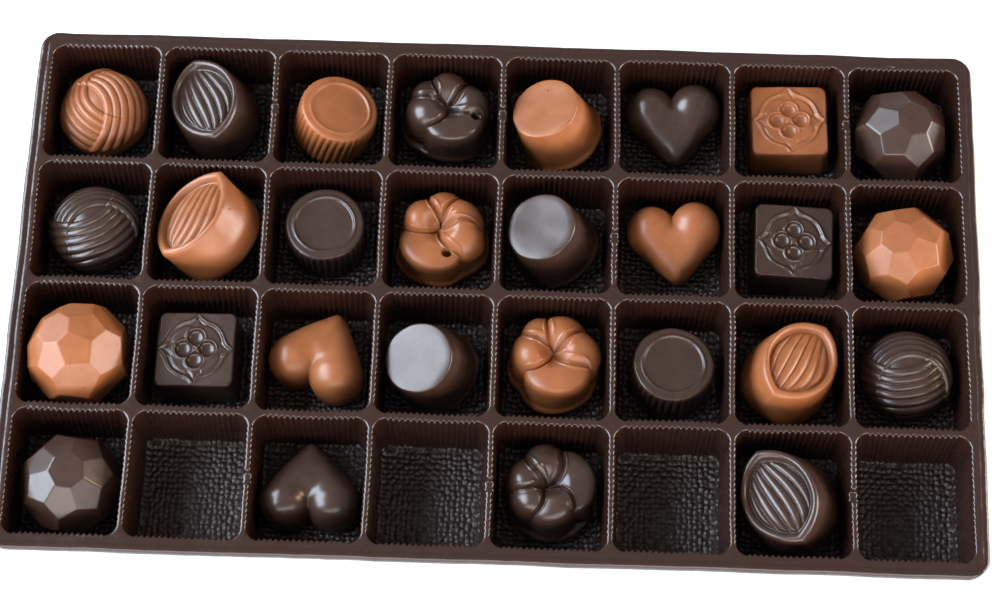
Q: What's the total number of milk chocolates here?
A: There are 12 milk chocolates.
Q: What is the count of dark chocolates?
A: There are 16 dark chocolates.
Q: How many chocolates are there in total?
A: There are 28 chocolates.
